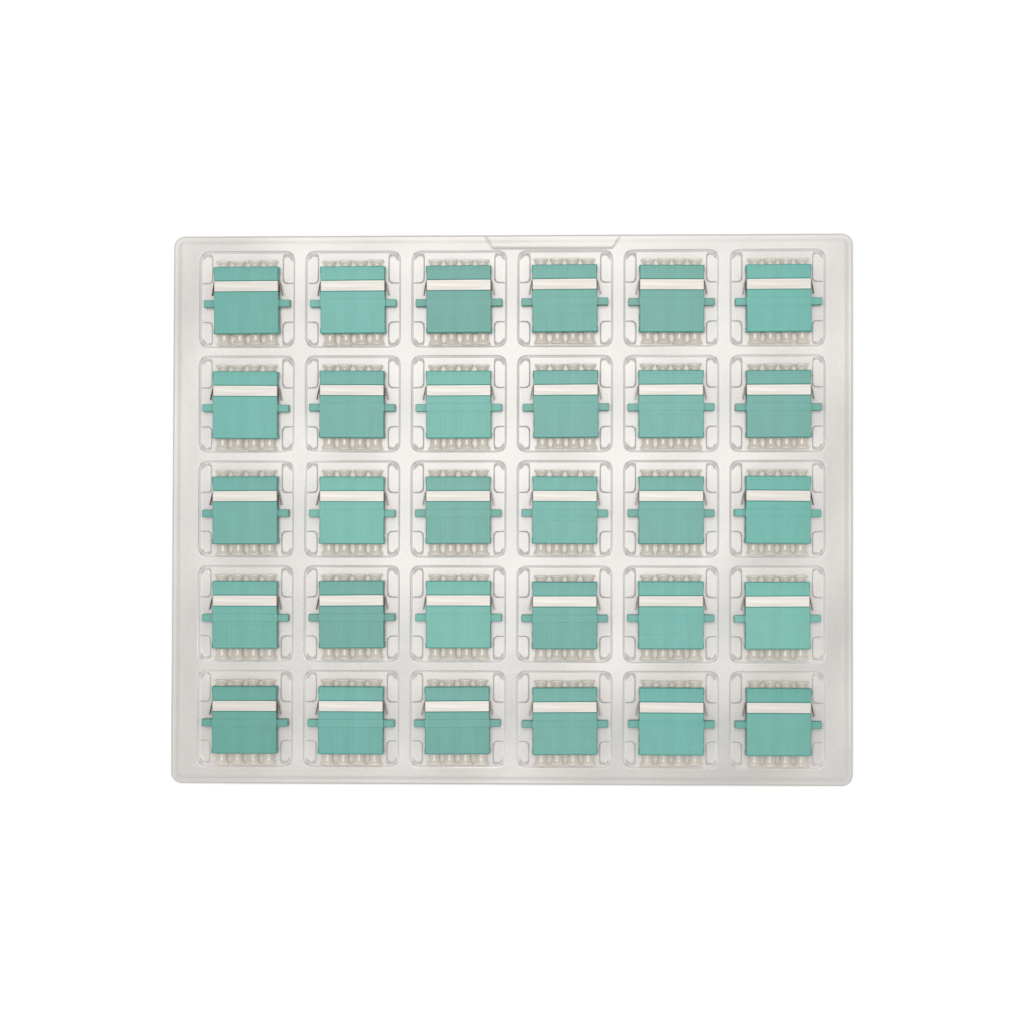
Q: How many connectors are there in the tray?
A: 30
